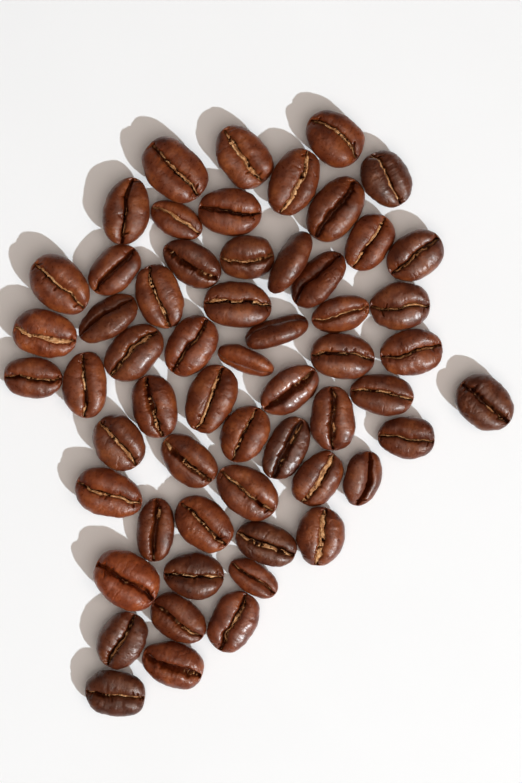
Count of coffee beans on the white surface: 58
